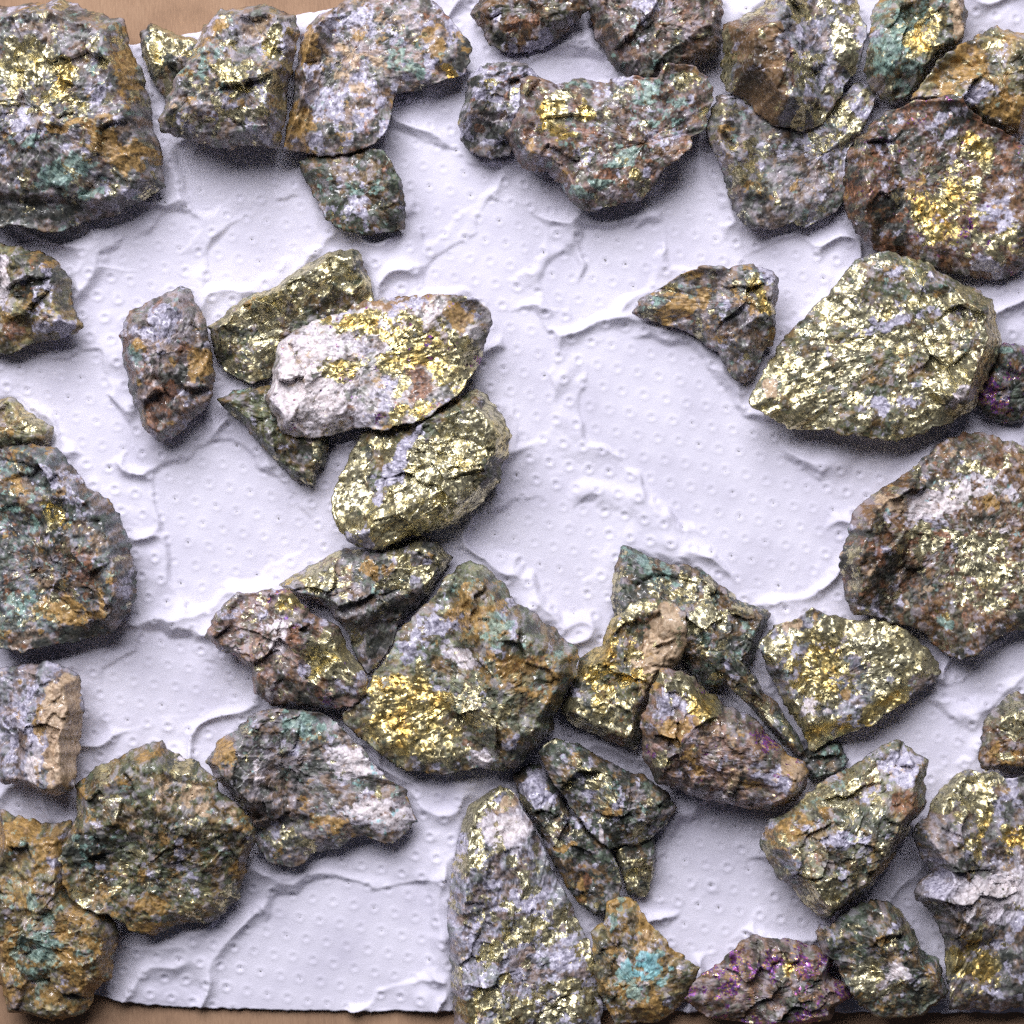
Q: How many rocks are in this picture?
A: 49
